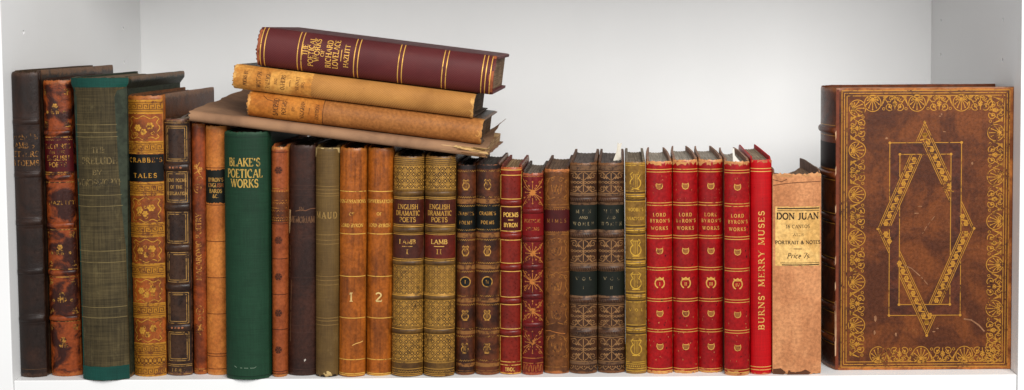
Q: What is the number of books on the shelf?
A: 34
